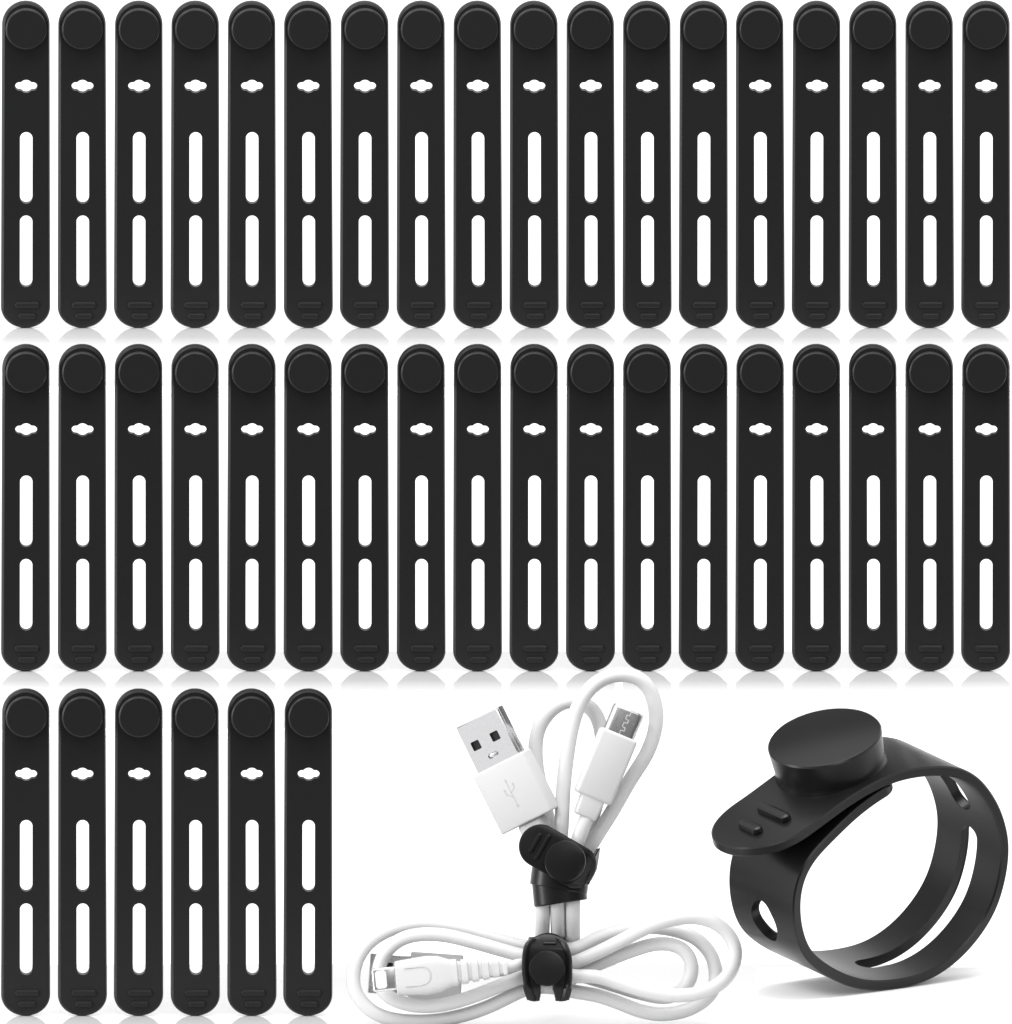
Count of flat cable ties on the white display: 42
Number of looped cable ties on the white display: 3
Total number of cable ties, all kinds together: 45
